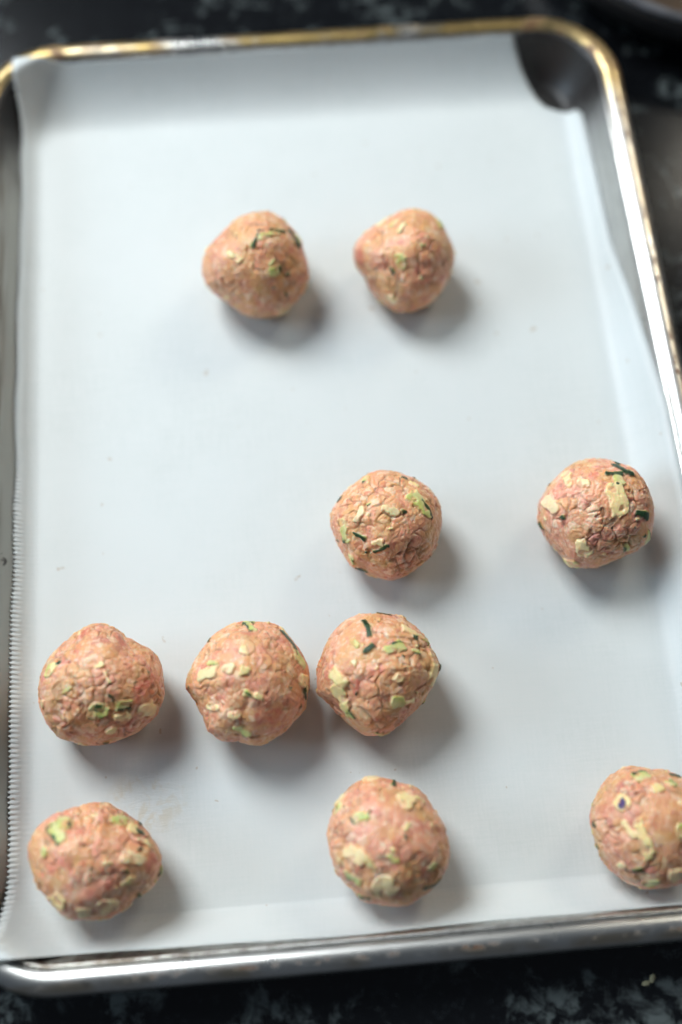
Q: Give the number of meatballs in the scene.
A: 10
